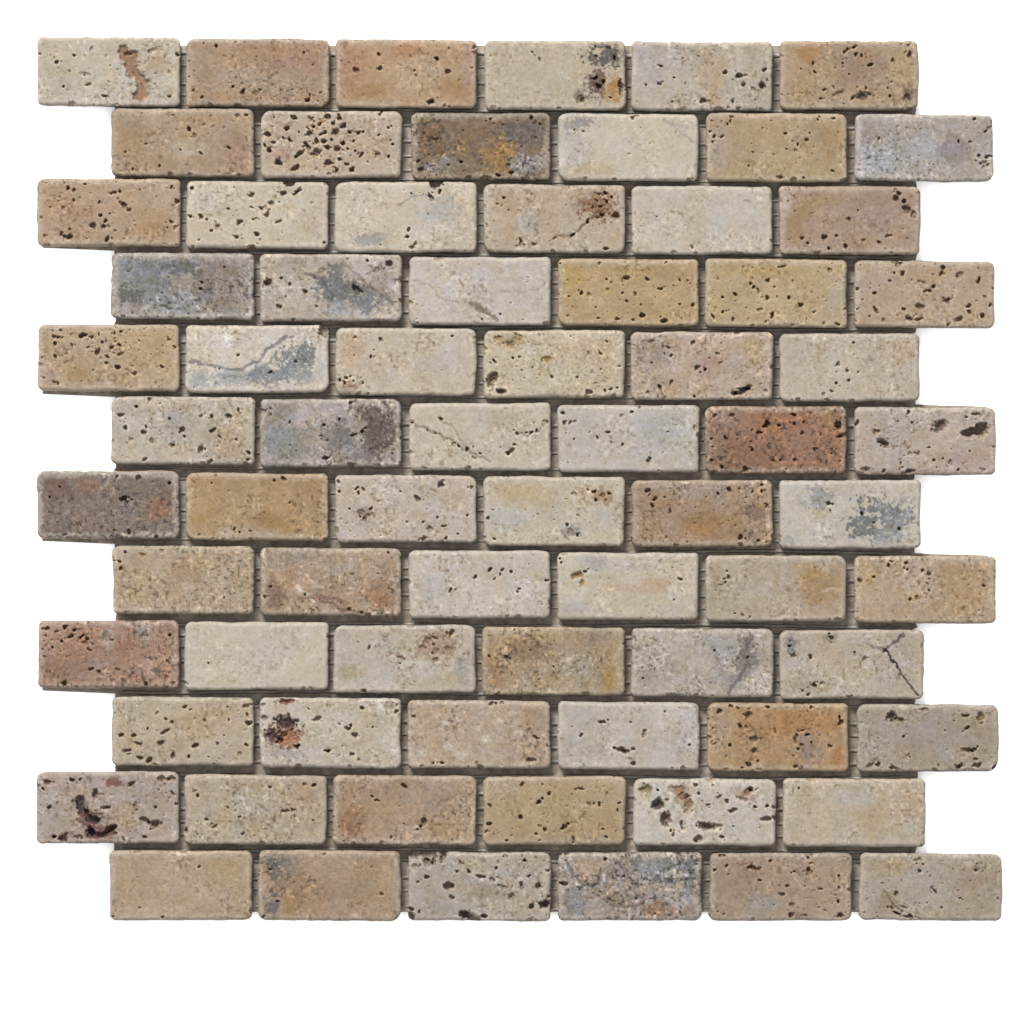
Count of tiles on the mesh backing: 72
